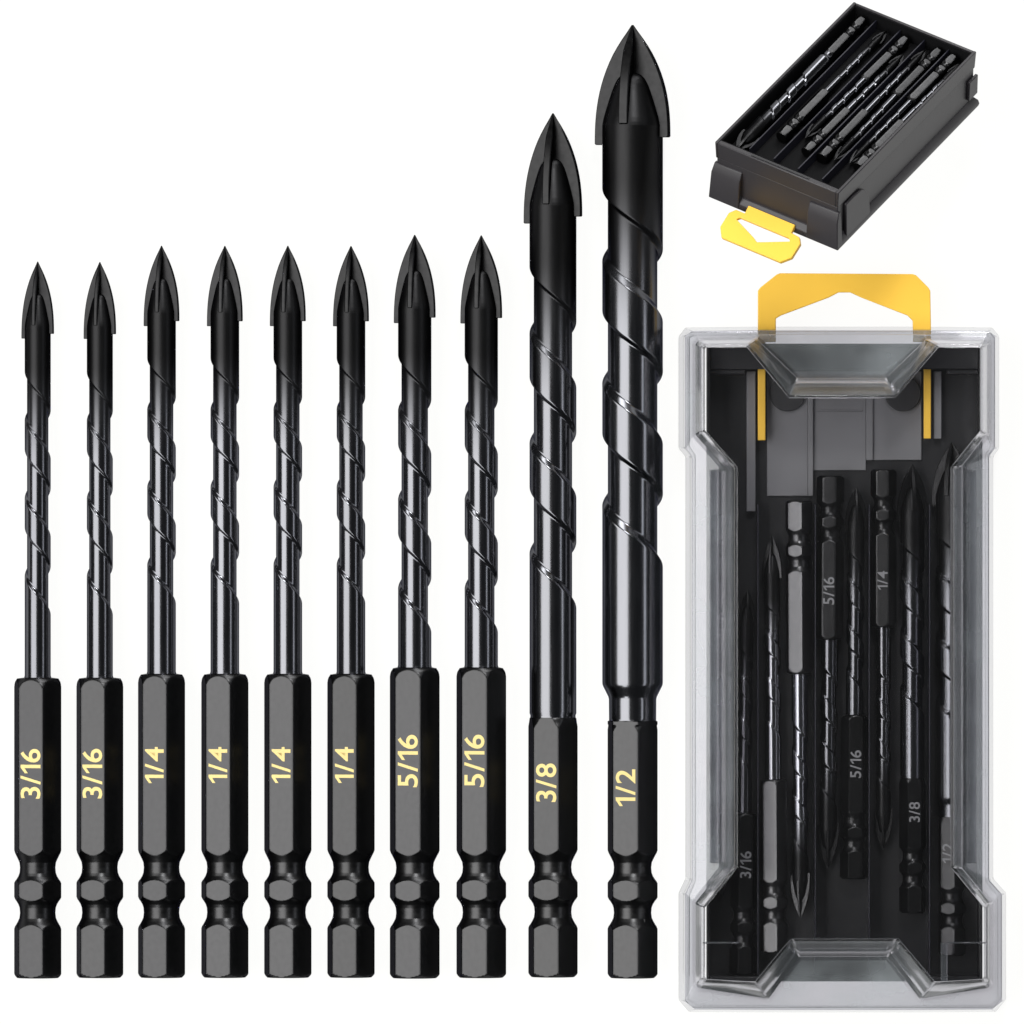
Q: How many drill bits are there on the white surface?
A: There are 27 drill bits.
